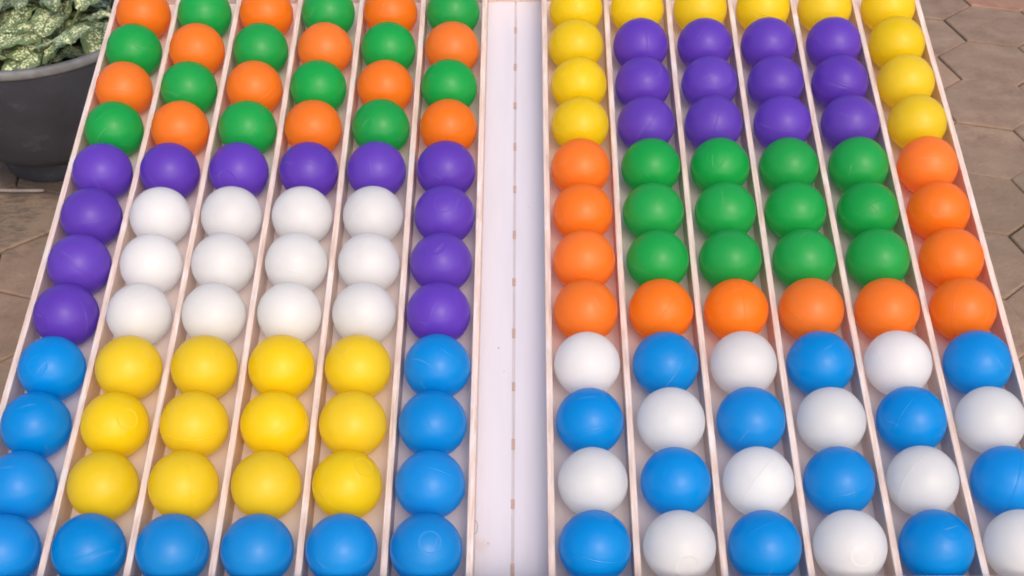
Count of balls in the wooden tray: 144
